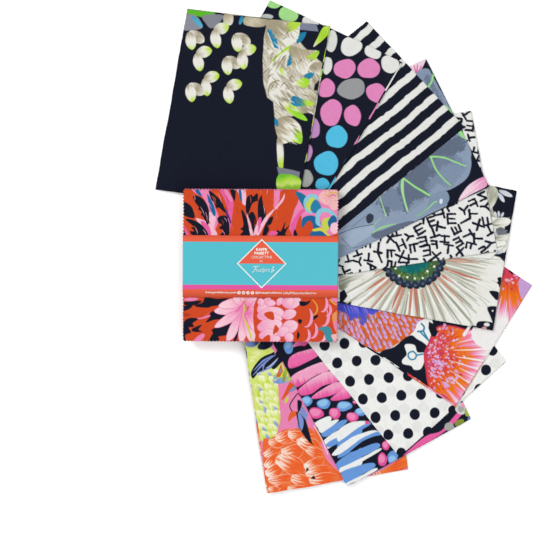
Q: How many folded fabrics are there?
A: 10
